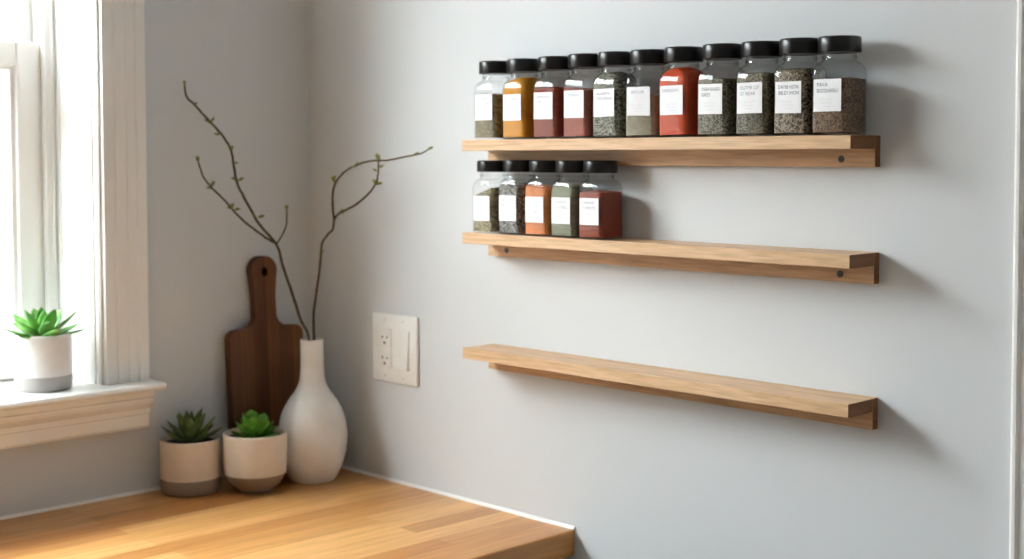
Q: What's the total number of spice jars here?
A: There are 16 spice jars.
